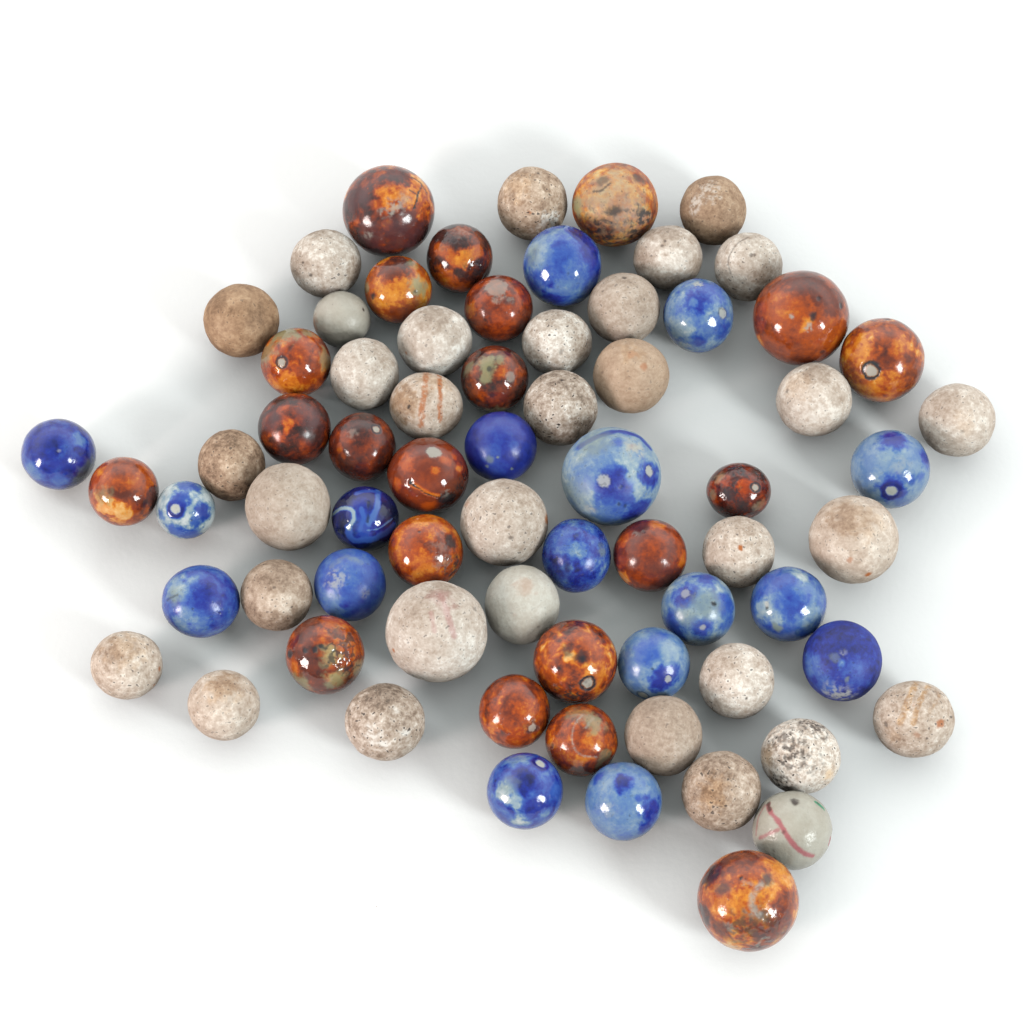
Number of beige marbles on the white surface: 33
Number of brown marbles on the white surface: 21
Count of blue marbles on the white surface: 17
